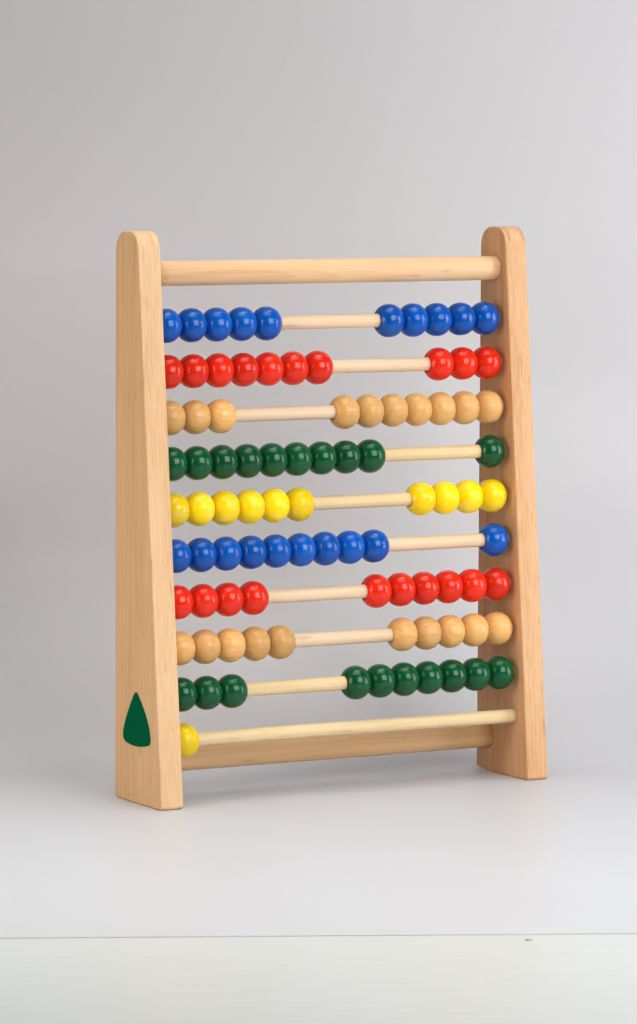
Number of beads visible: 91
